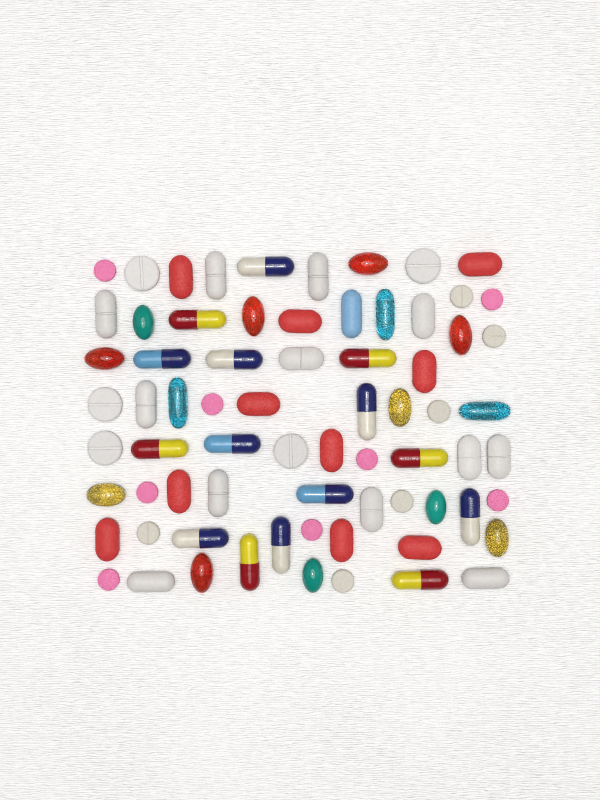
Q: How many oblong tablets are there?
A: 23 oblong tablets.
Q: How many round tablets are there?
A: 19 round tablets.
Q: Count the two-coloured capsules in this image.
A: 15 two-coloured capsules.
